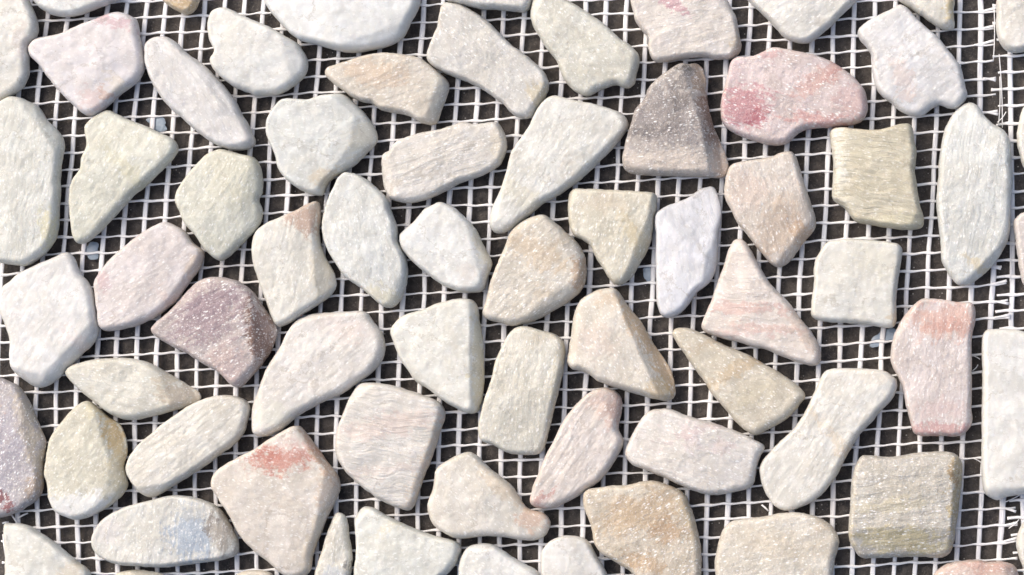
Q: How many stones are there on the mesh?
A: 70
